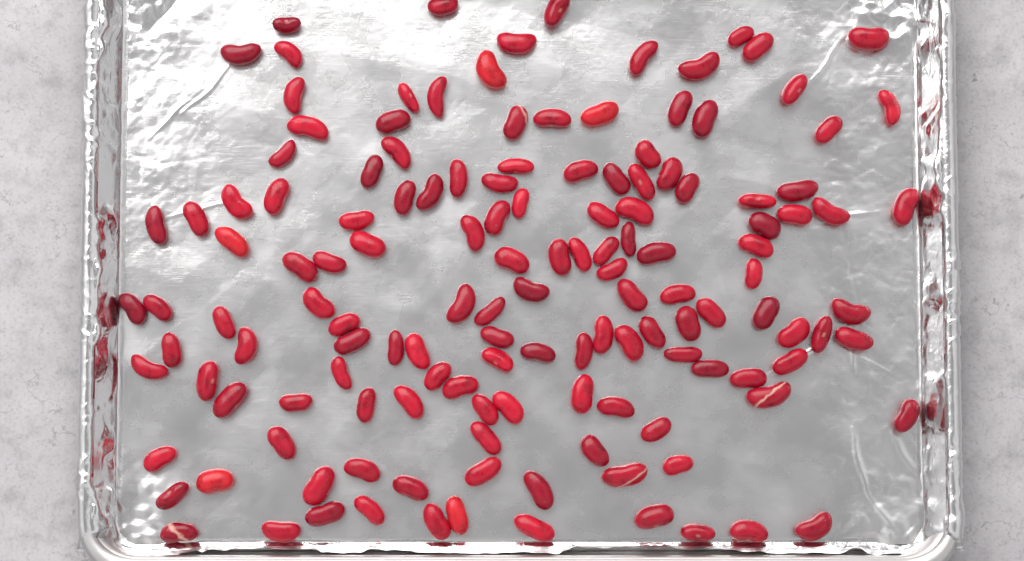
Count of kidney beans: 141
